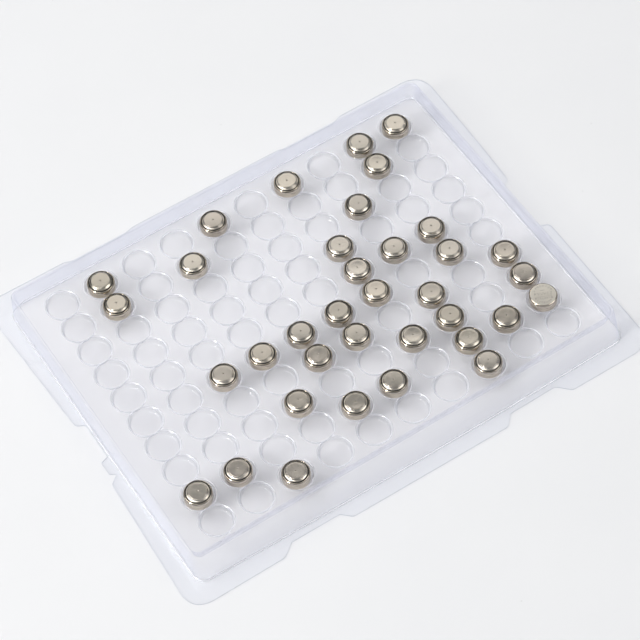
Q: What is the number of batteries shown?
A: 36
